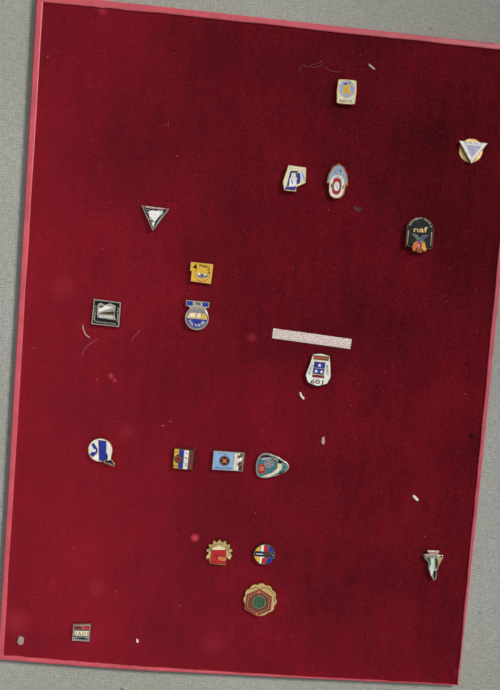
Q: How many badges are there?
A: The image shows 19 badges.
